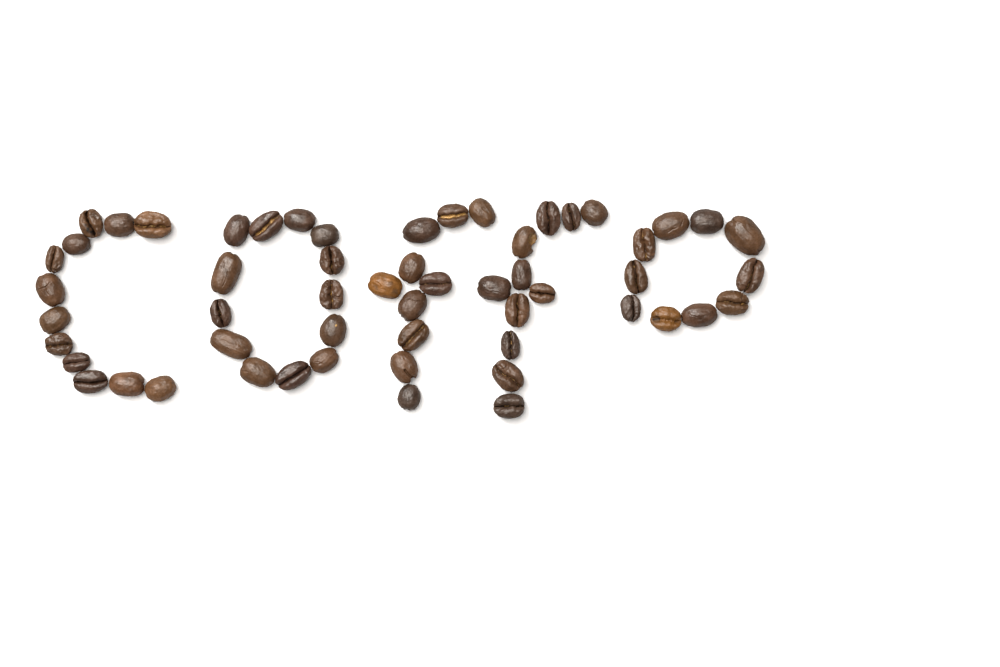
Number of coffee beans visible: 56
